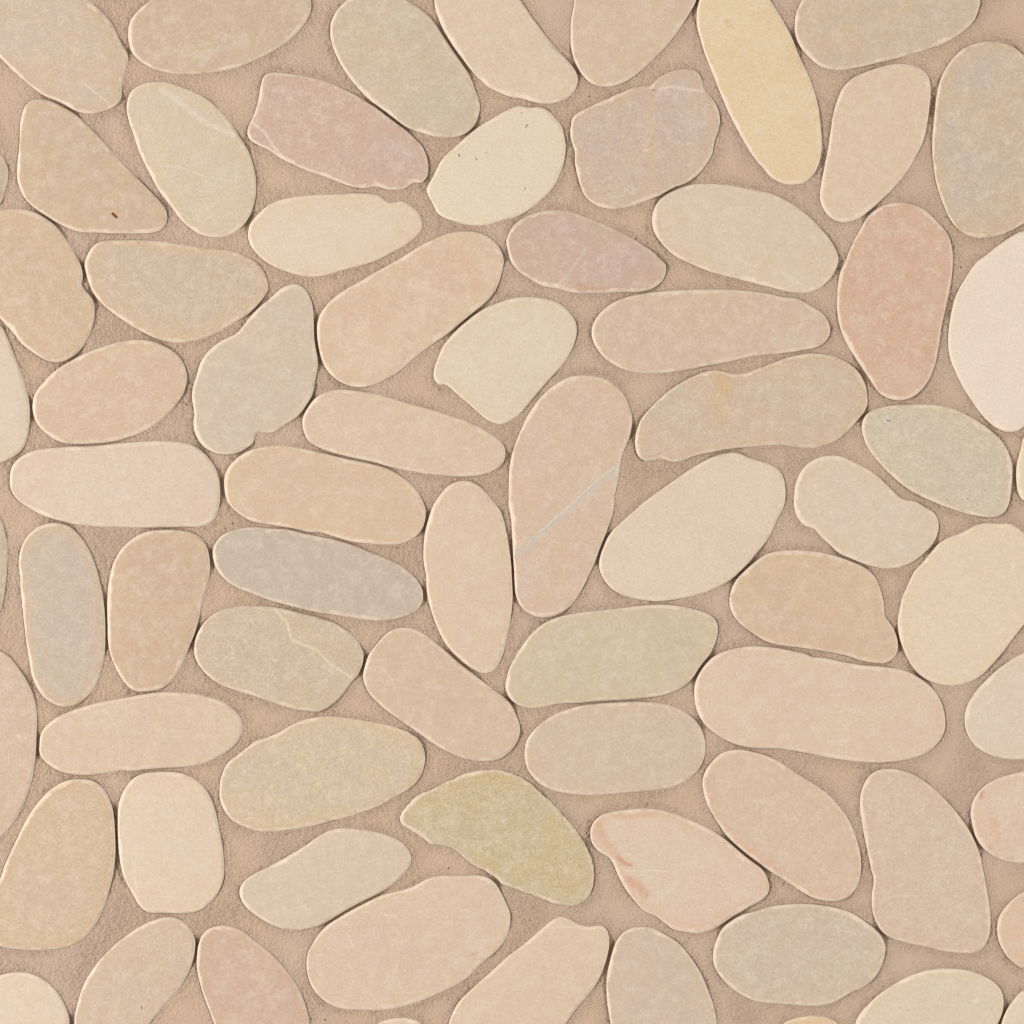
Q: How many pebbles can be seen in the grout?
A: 73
